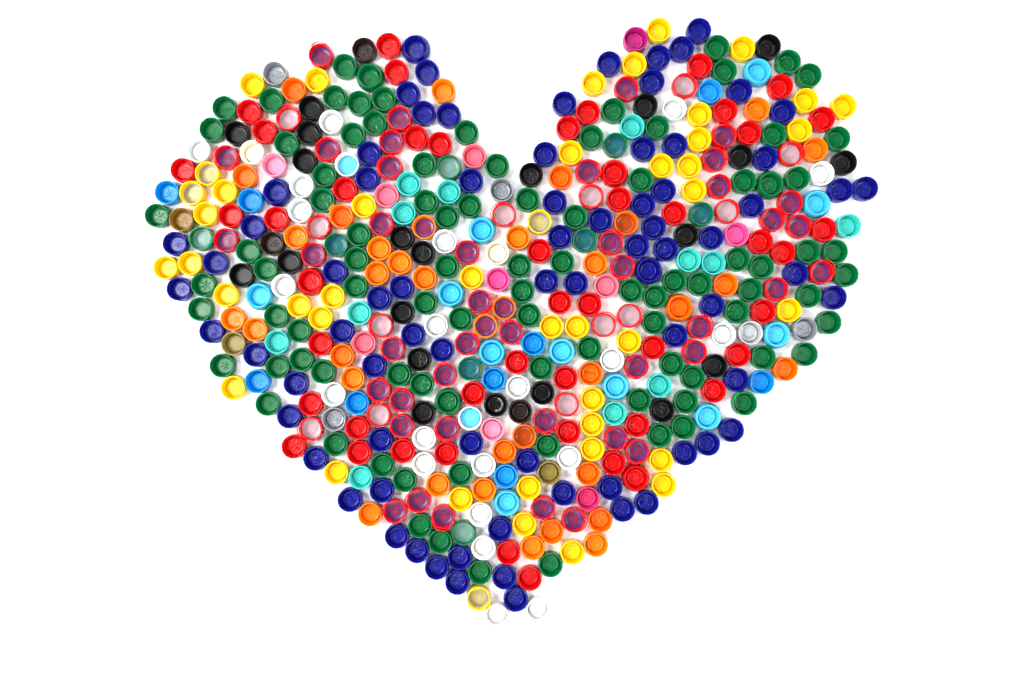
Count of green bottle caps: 101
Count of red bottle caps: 102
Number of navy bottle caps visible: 77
